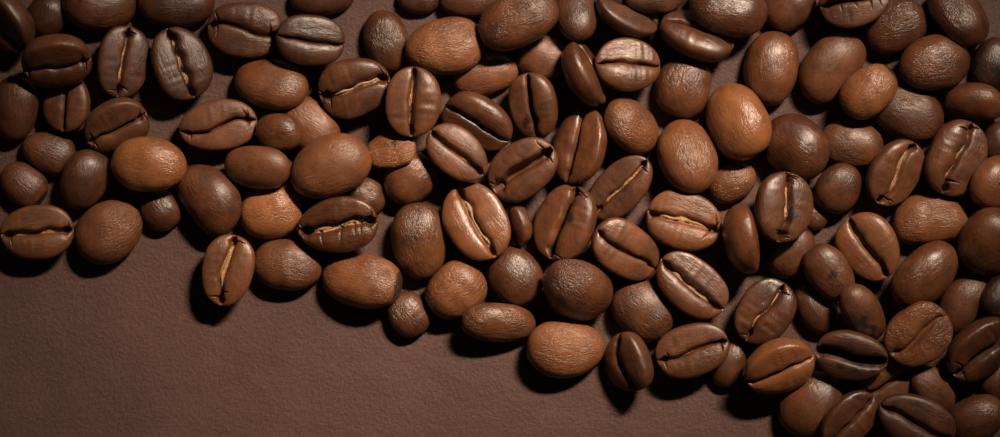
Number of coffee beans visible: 122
